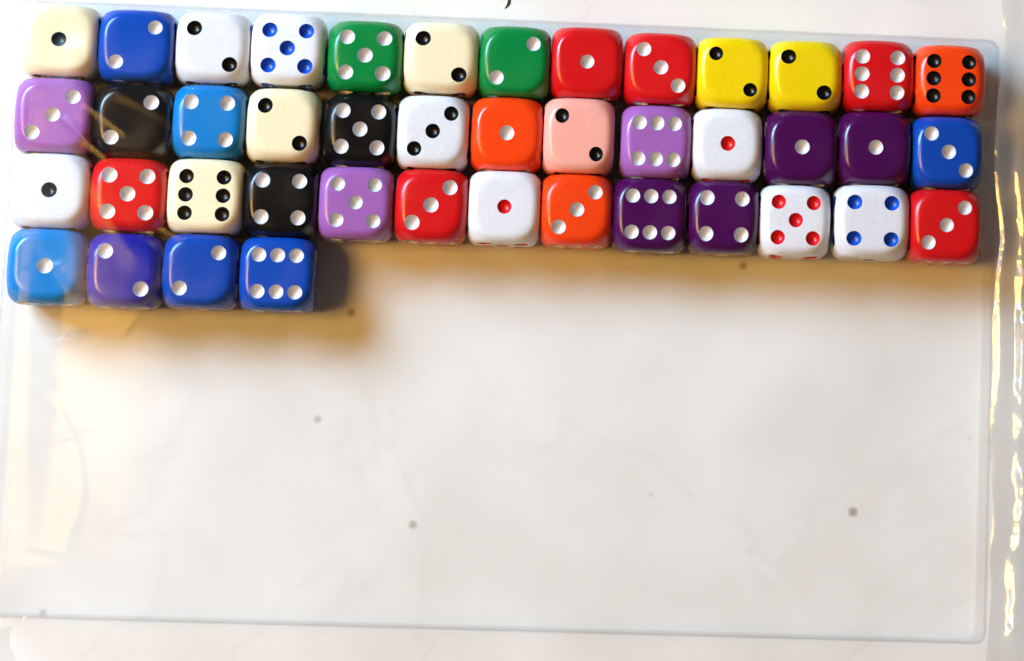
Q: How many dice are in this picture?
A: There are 43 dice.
